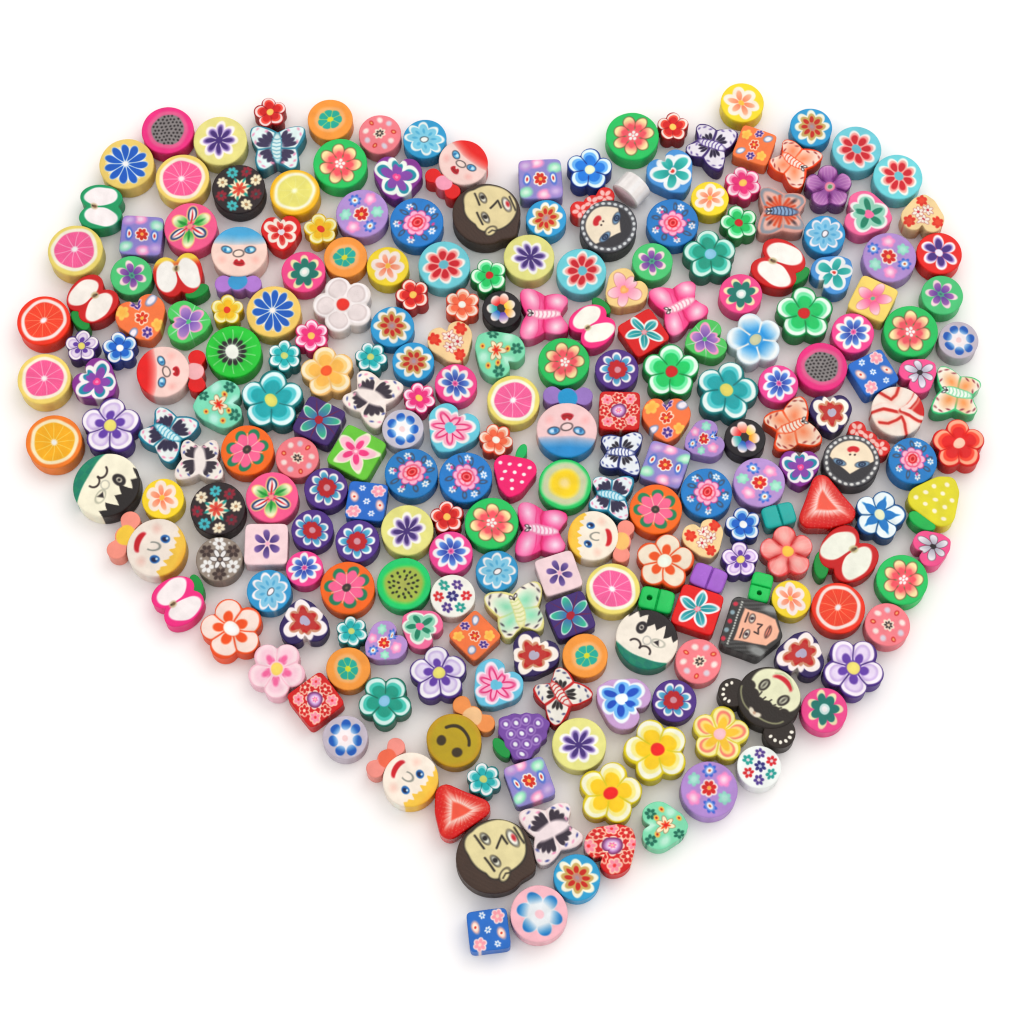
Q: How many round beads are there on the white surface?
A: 97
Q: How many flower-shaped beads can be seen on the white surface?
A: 44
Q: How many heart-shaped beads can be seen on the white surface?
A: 31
